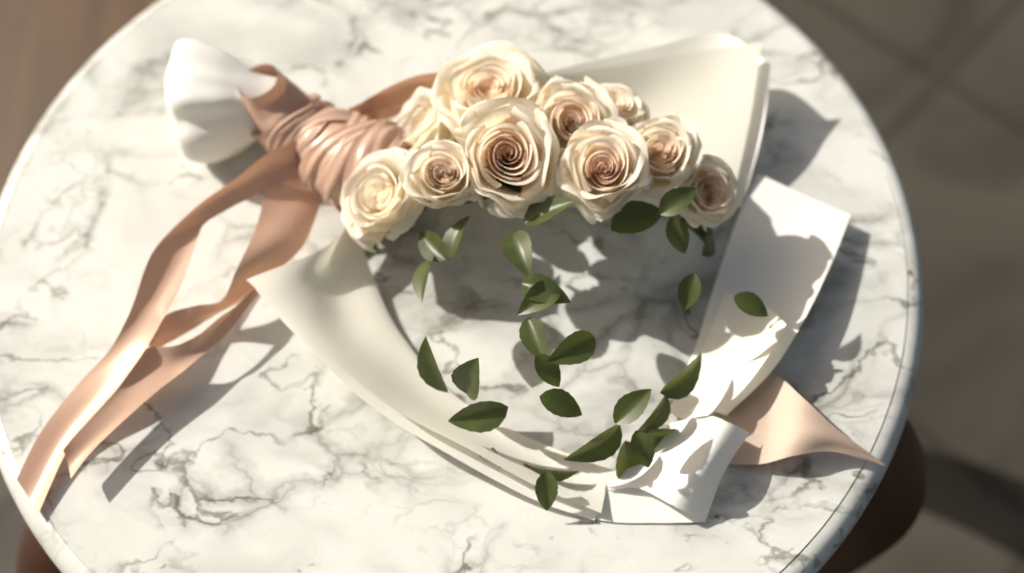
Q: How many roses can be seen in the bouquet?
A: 10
